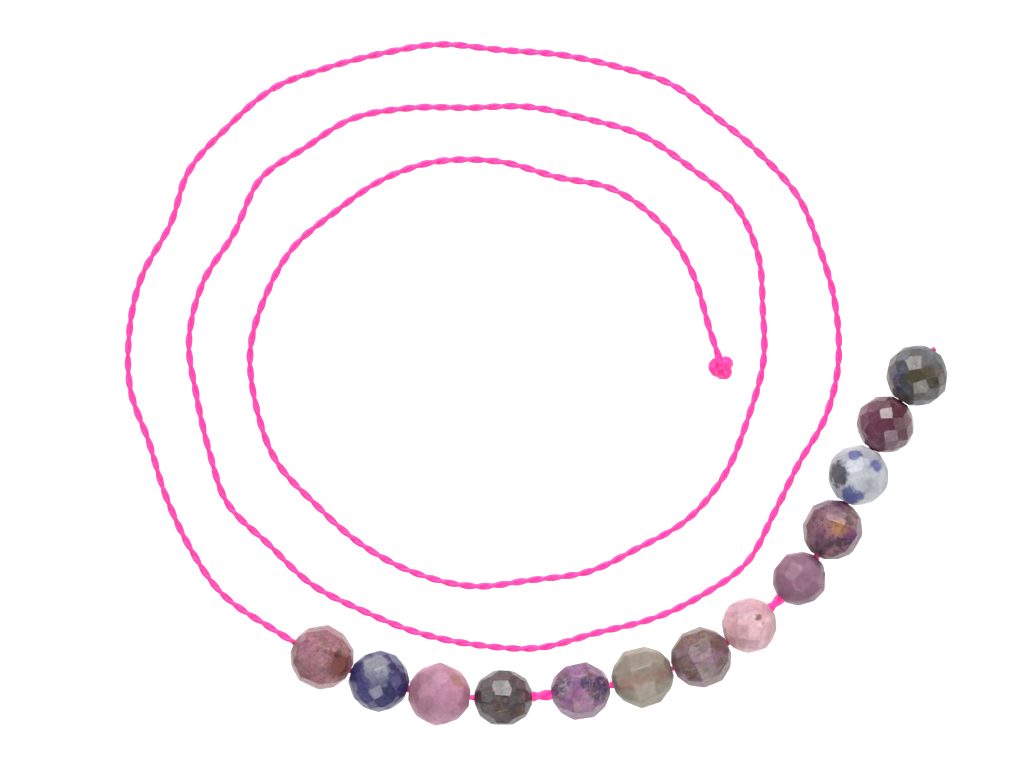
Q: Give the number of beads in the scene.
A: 13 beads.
